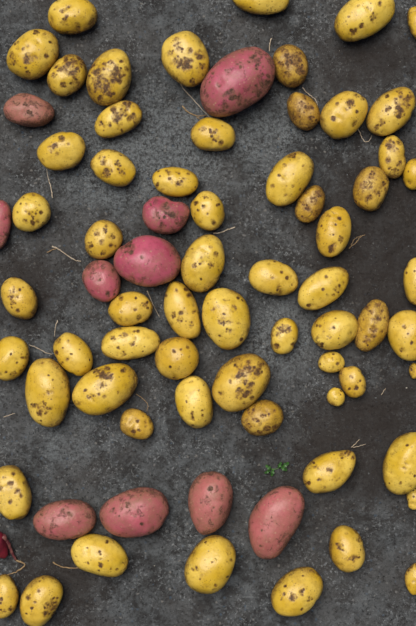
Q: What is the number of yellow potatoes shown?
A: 63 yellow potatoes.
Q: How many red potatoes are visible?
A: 10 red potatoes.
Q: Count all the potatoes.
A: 73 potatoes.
